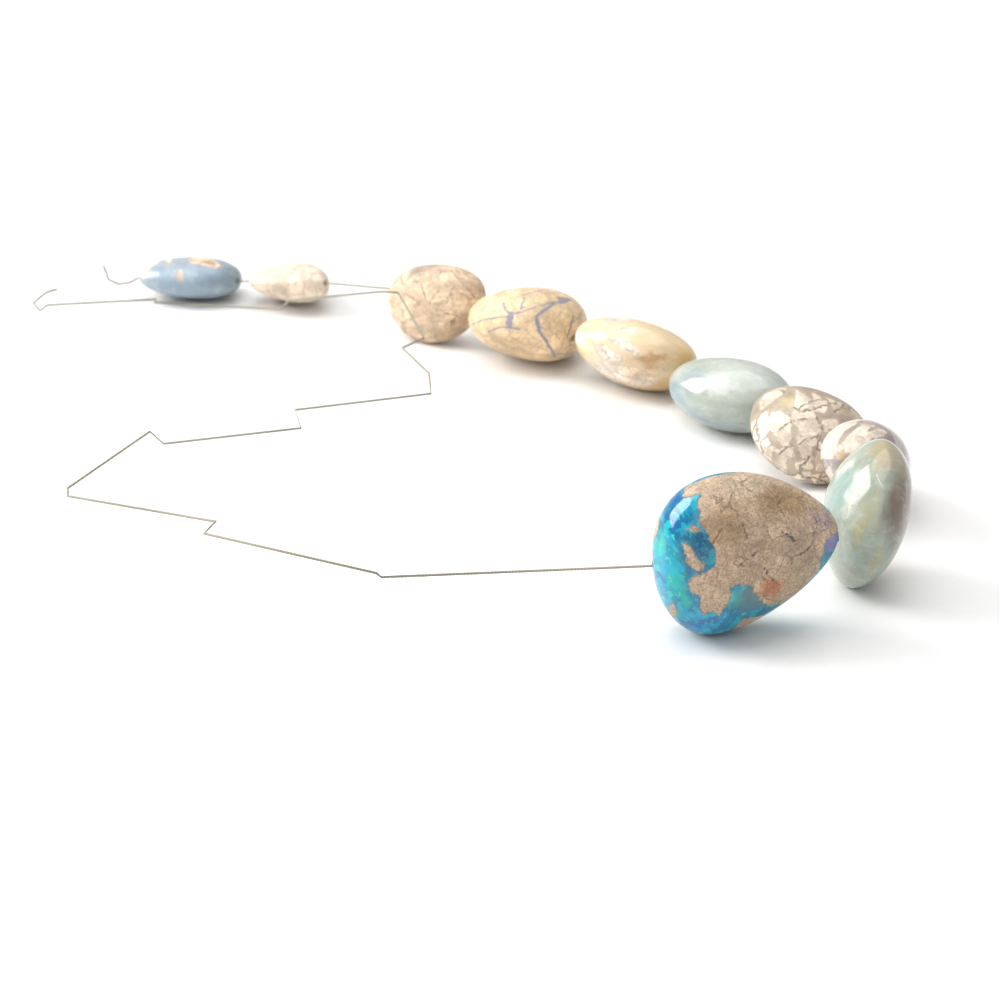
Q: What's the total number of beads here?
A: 10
